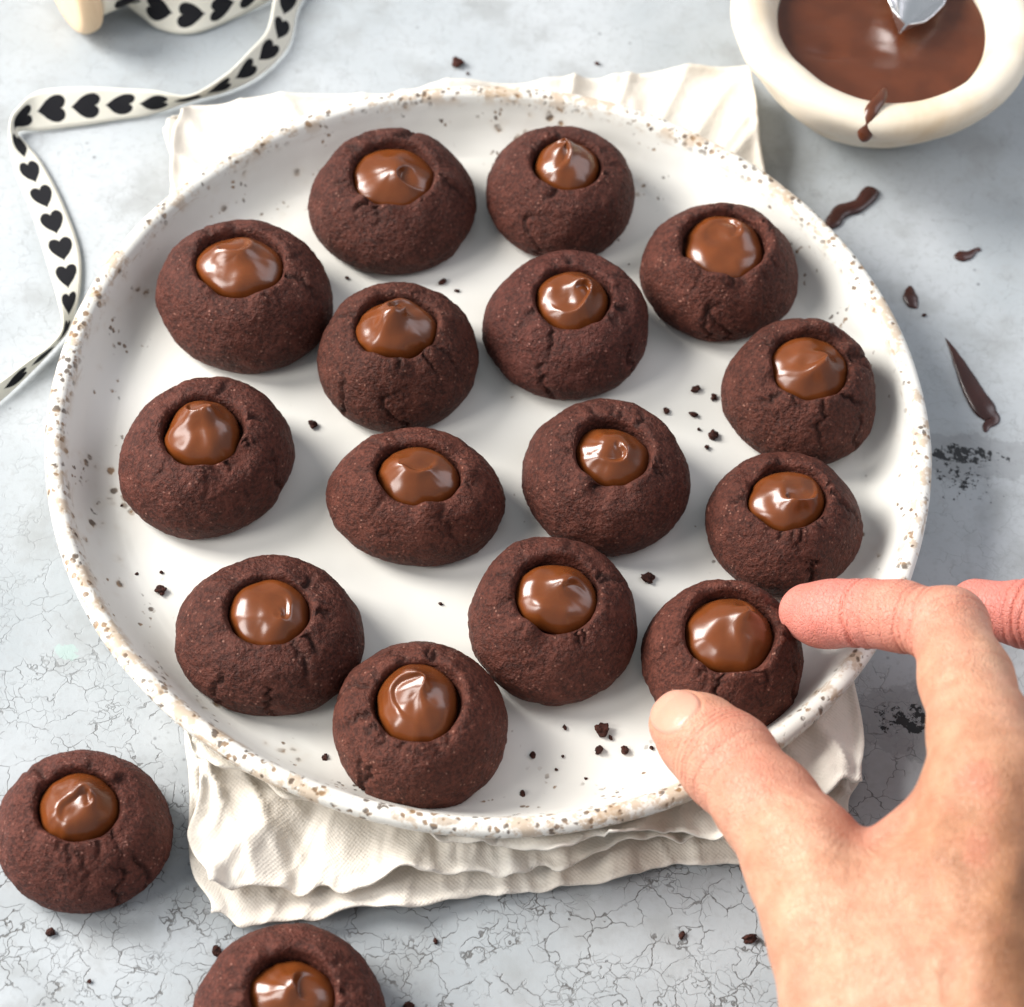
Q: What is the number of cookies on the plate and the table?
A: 17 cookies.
